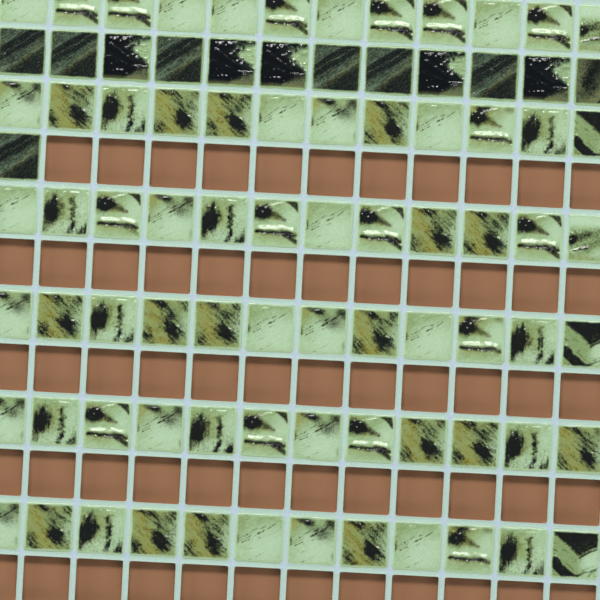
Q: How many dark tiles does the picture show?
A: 13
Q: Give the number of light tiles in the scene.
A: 72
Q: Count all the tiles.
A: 85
